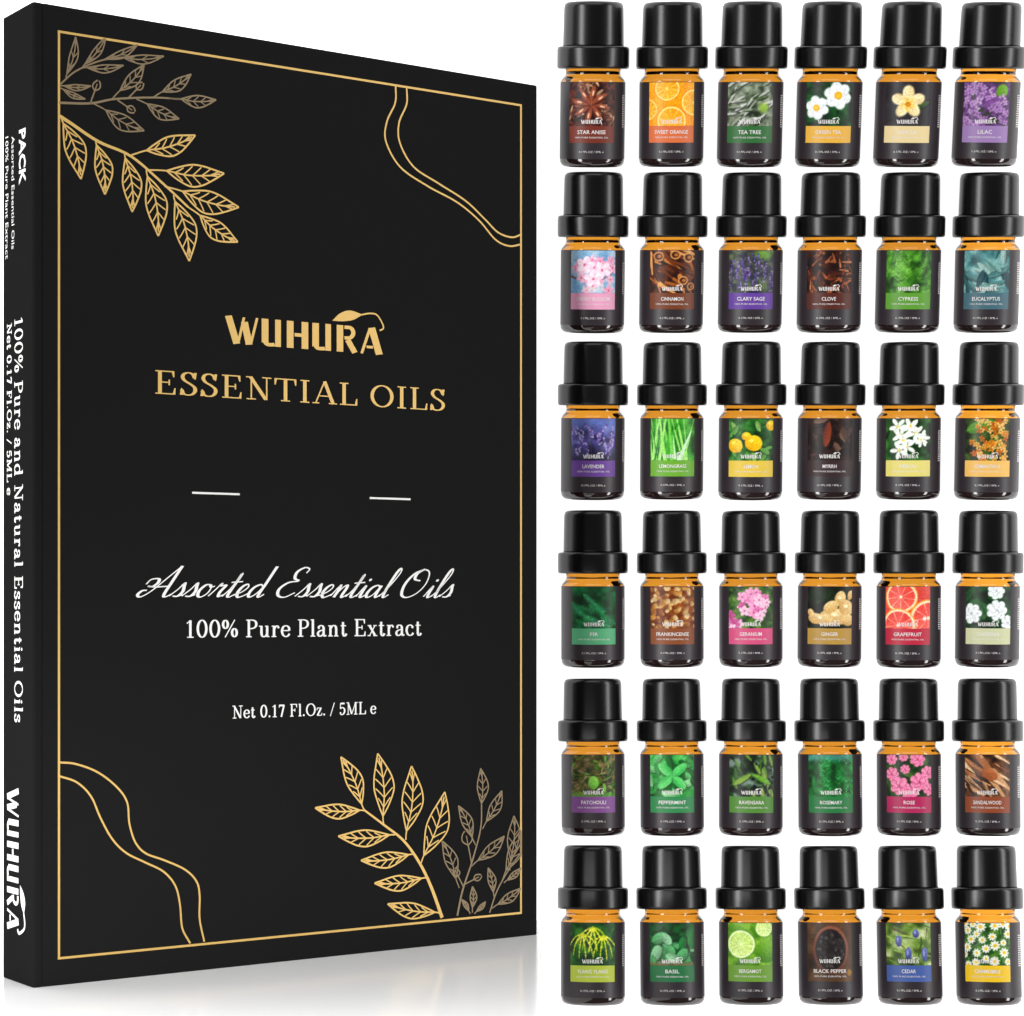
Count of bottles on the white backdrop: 36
